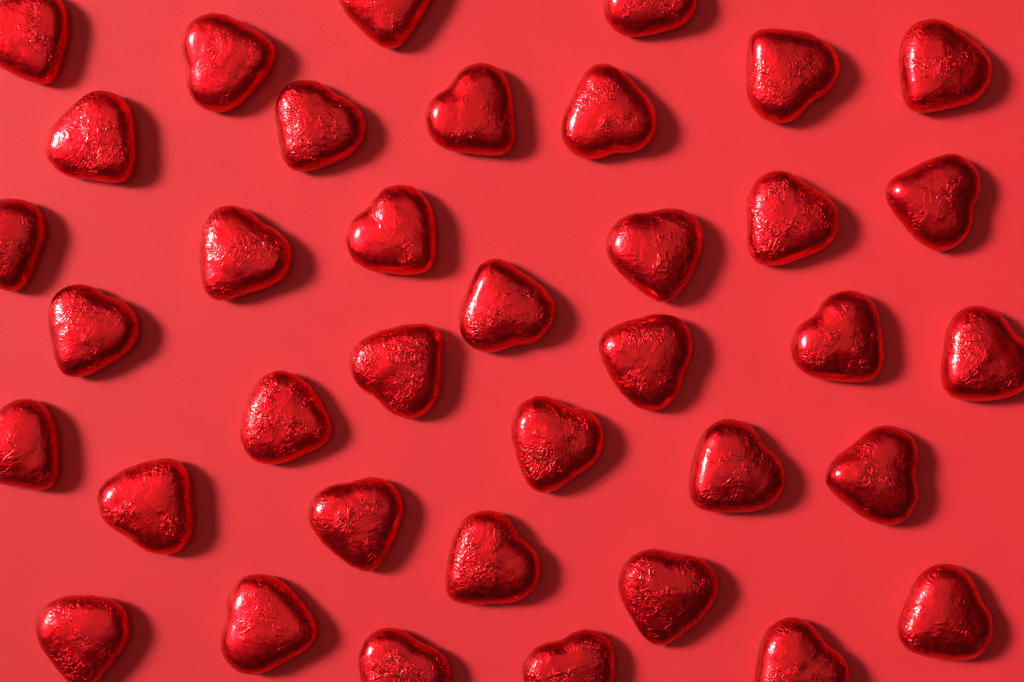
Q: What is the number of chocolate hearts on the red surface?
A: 37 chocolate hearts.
